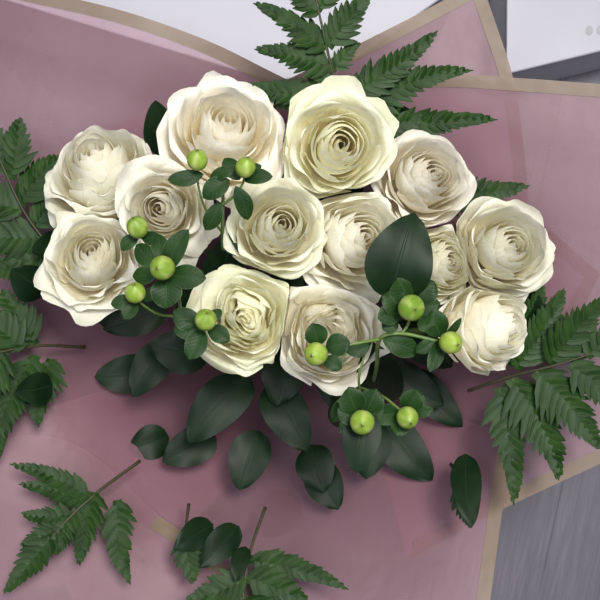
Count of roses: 13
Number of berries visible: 11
